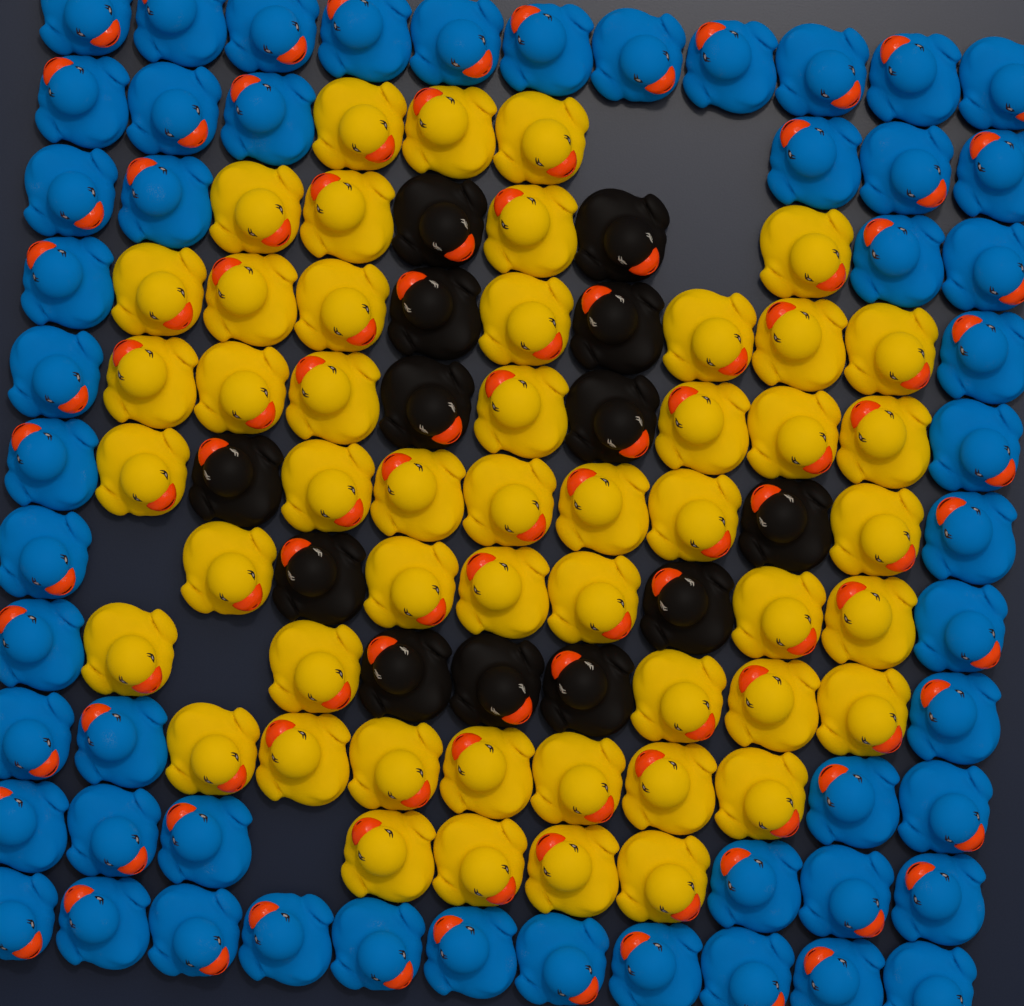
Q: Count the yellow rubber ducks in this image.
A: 50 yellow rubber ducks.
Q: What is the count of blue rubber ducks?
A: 52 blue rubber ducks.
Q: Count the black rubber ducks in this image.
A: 13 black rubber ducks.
